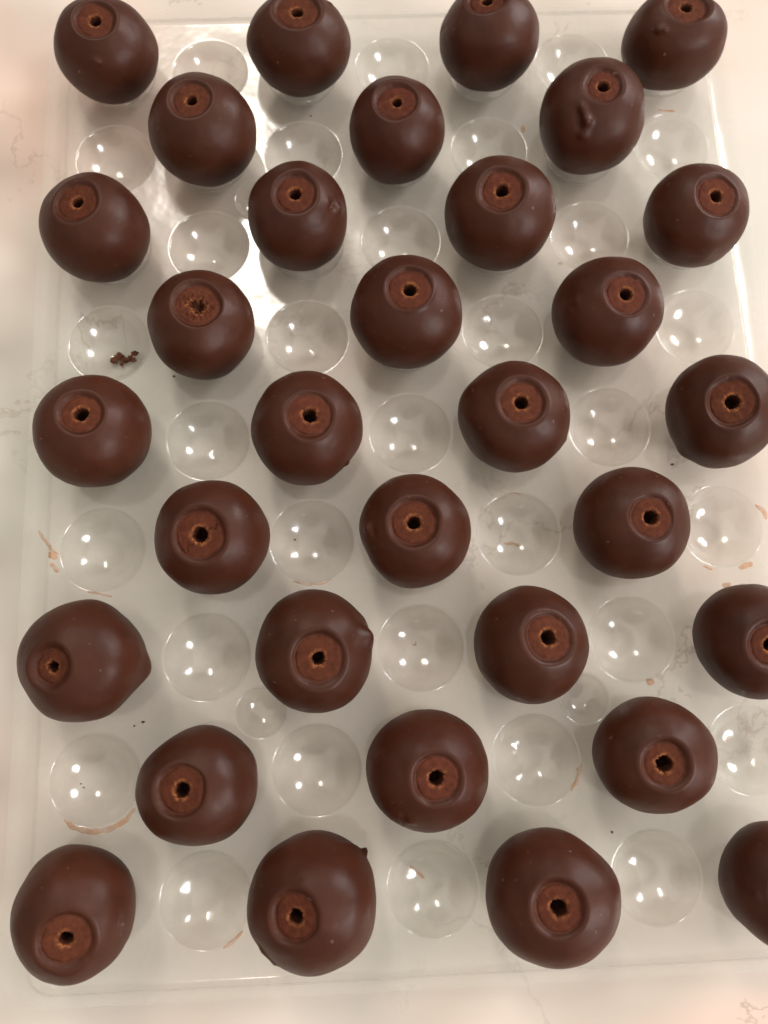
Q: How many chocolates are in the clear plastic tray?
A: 32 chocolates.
